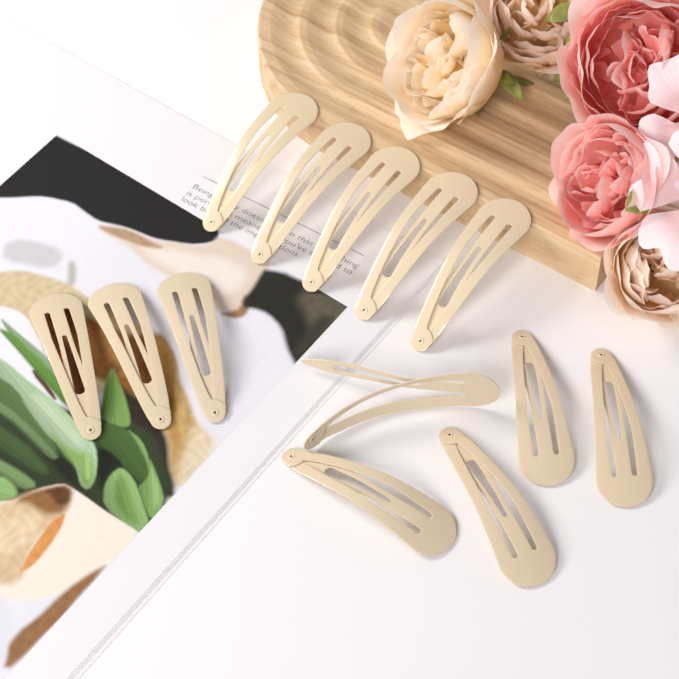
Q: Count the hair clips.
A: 13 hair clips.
